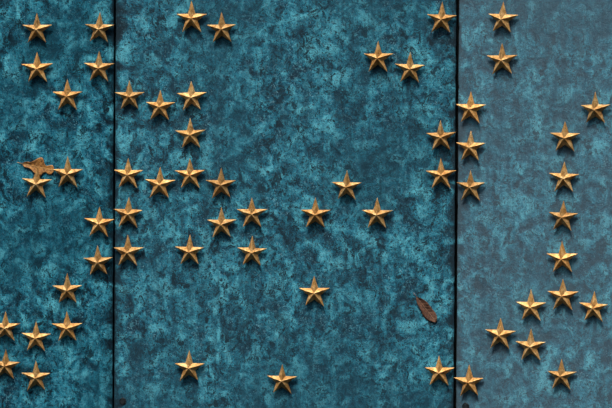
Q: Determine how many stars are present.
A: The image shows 60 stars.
